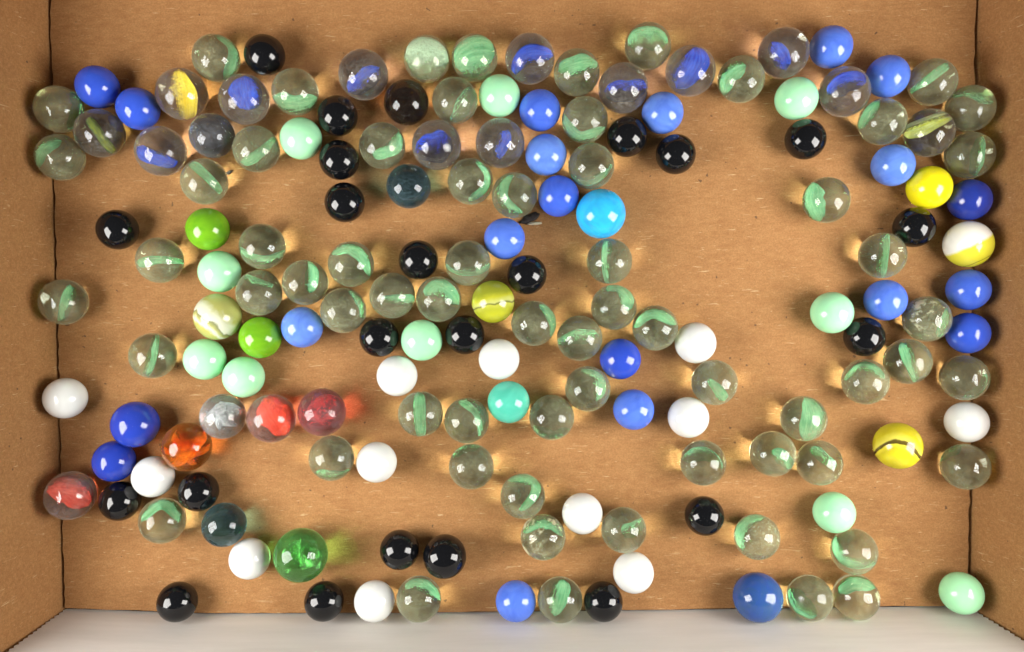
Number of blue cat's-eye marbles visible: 10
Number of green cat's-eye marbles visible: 65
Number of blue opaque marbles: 22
